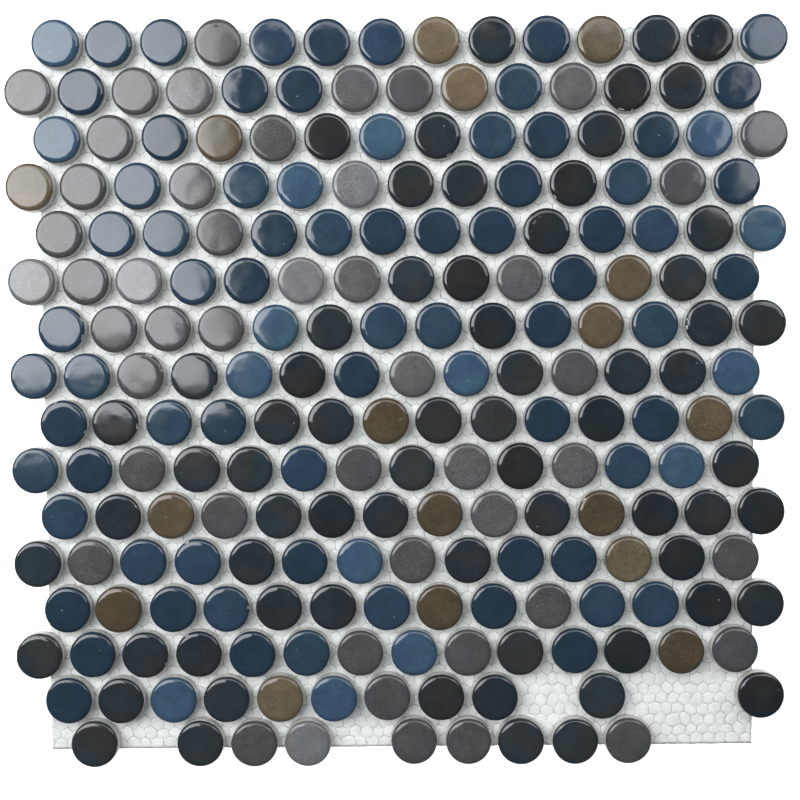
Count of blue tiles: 85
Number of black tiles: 67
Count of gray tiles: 47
